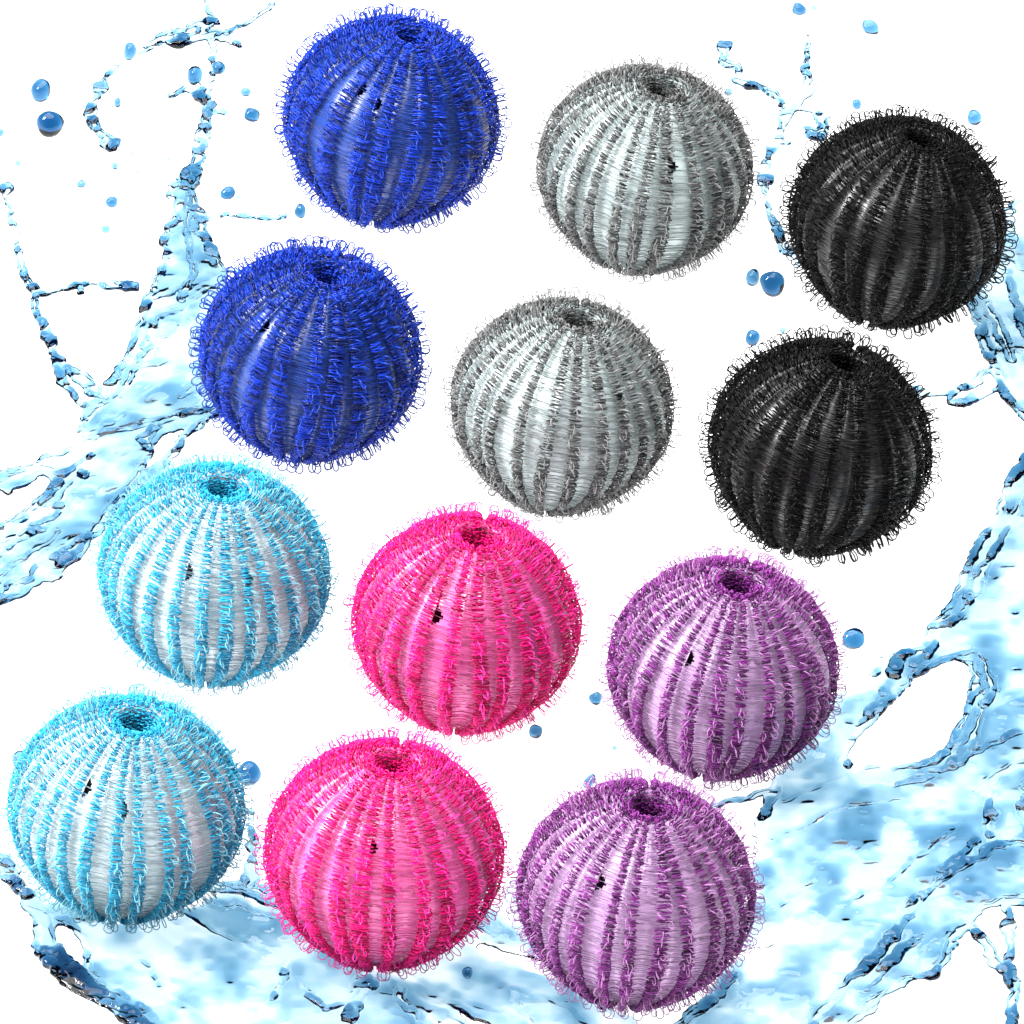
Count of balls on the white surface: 12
